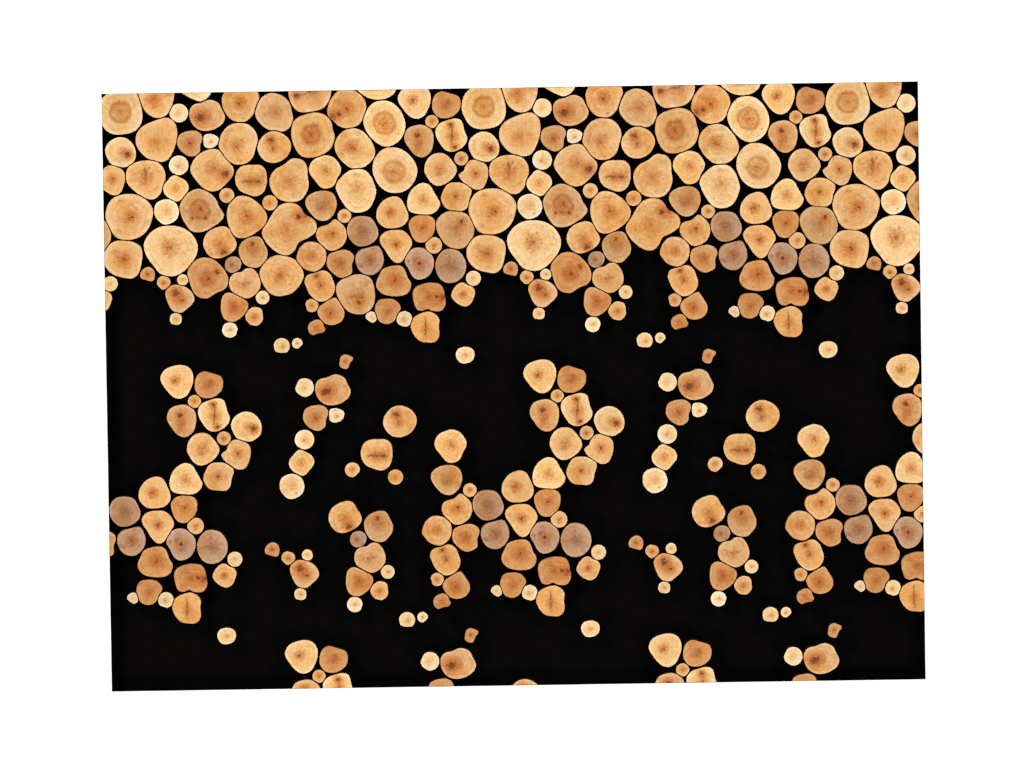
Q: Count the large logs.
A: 63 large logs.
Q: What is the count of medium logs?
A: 191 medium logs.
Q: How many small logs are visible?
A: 119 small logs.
